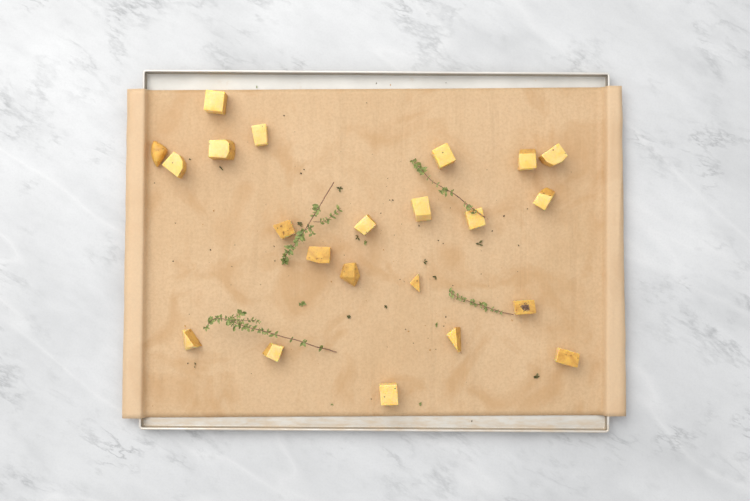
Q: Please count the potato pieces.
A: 22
